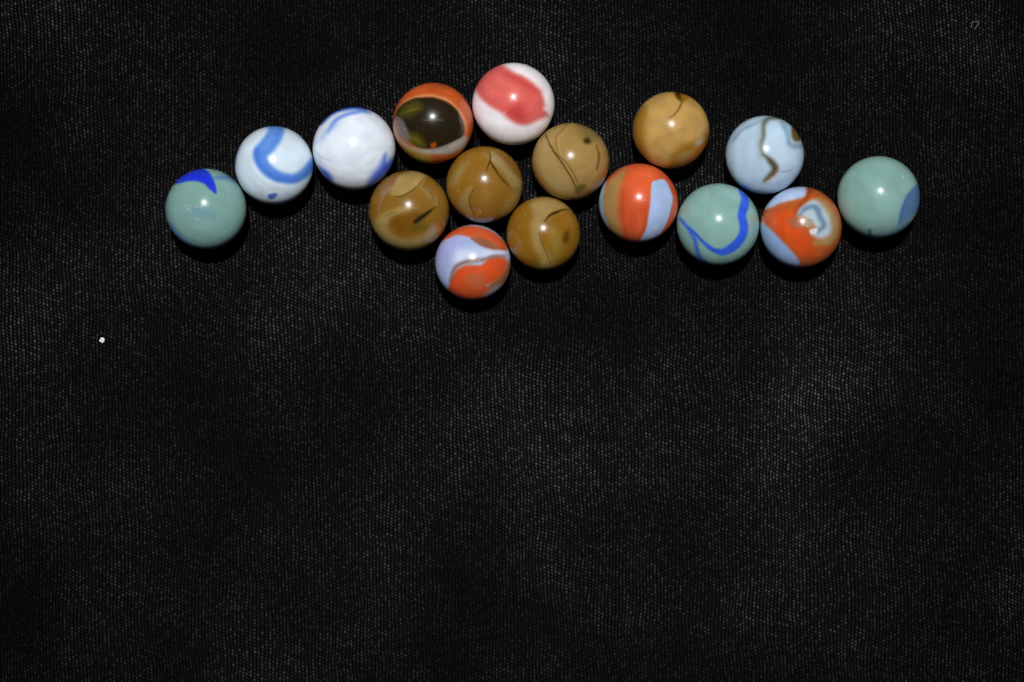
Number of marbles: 16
